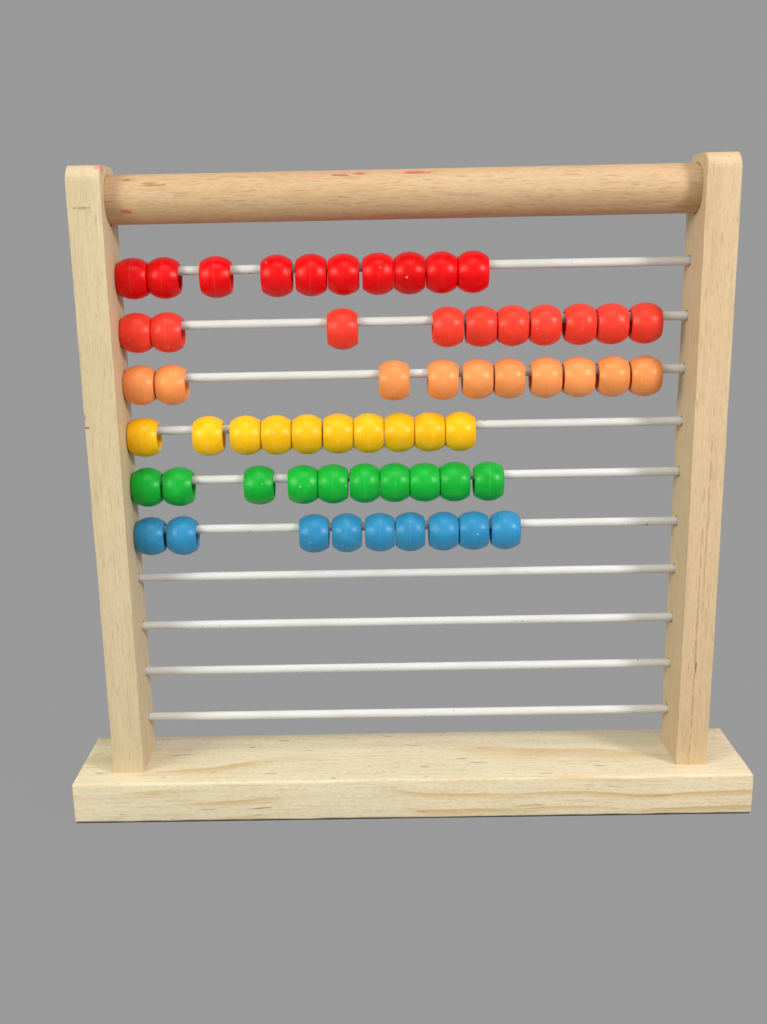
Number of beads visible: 59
